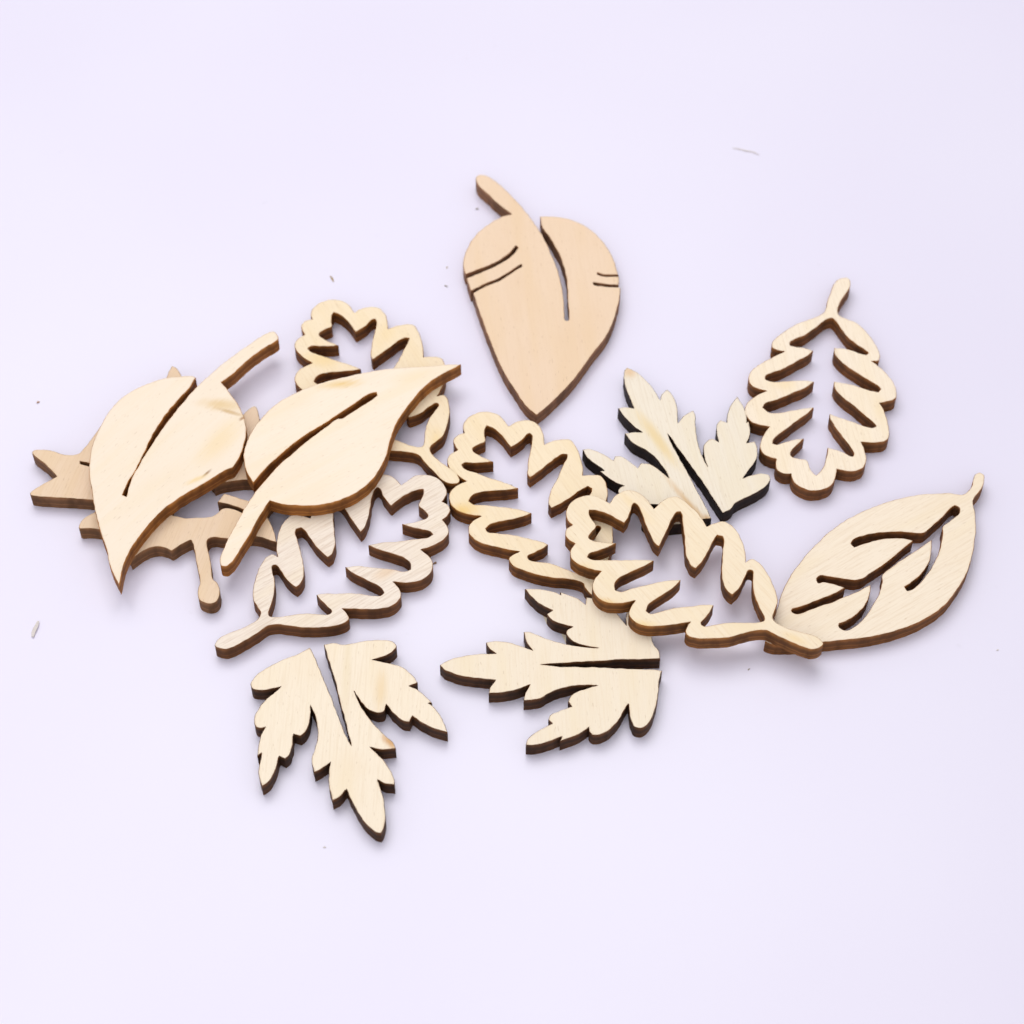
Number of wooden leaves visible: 13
